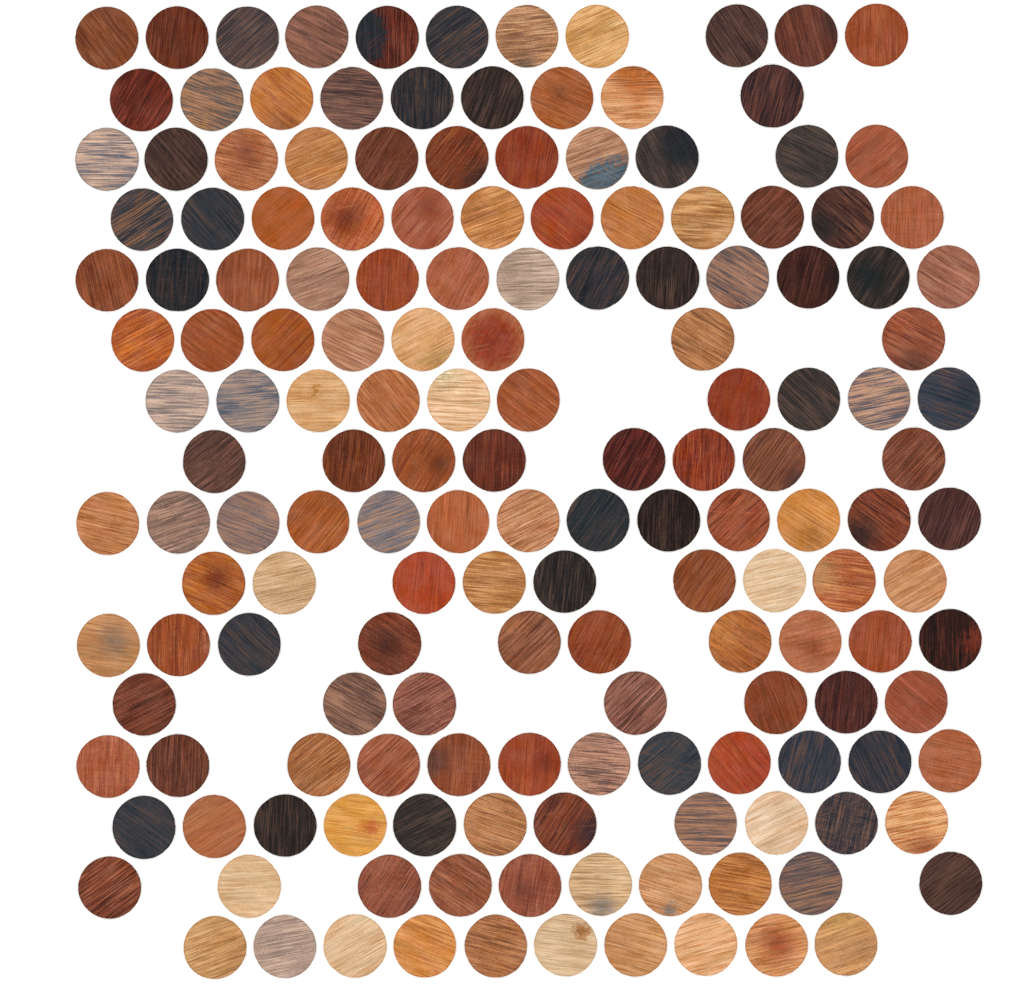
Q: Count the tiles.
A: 164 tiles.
